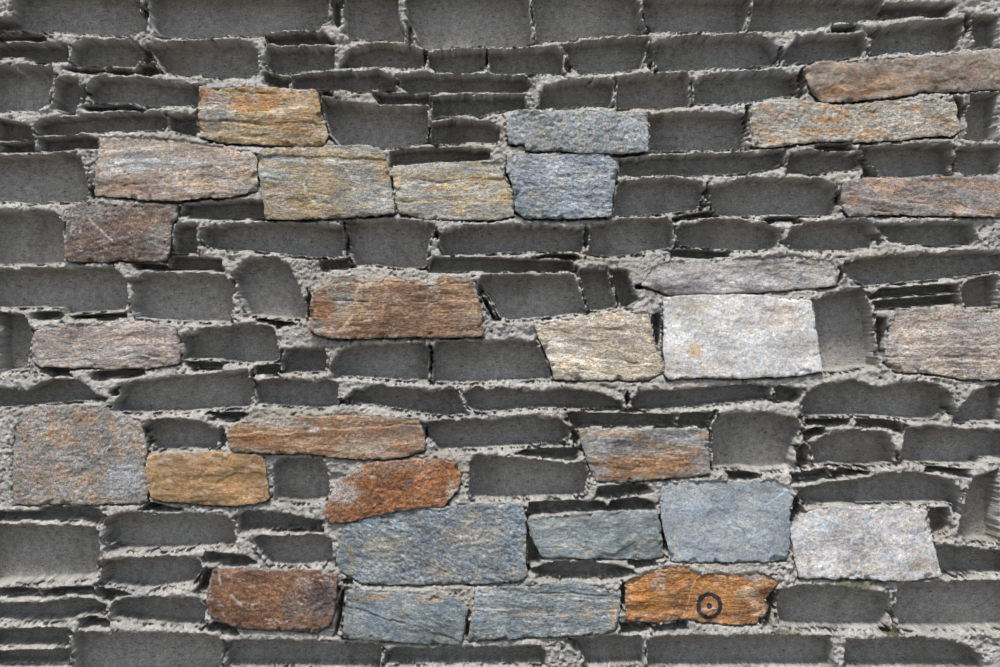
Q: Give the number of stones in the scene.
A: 29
